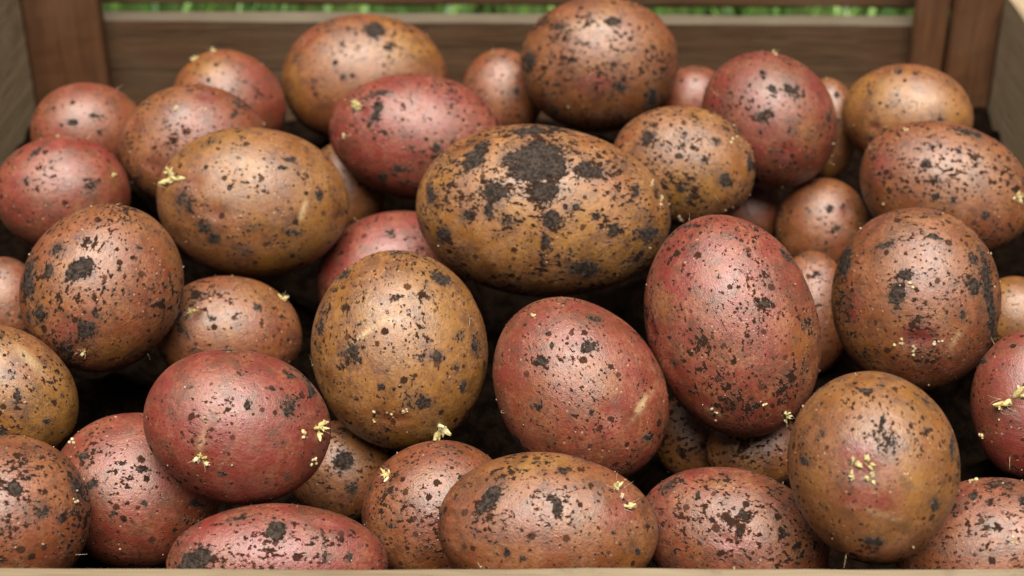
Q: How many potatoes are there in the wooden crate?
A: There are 43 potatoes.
